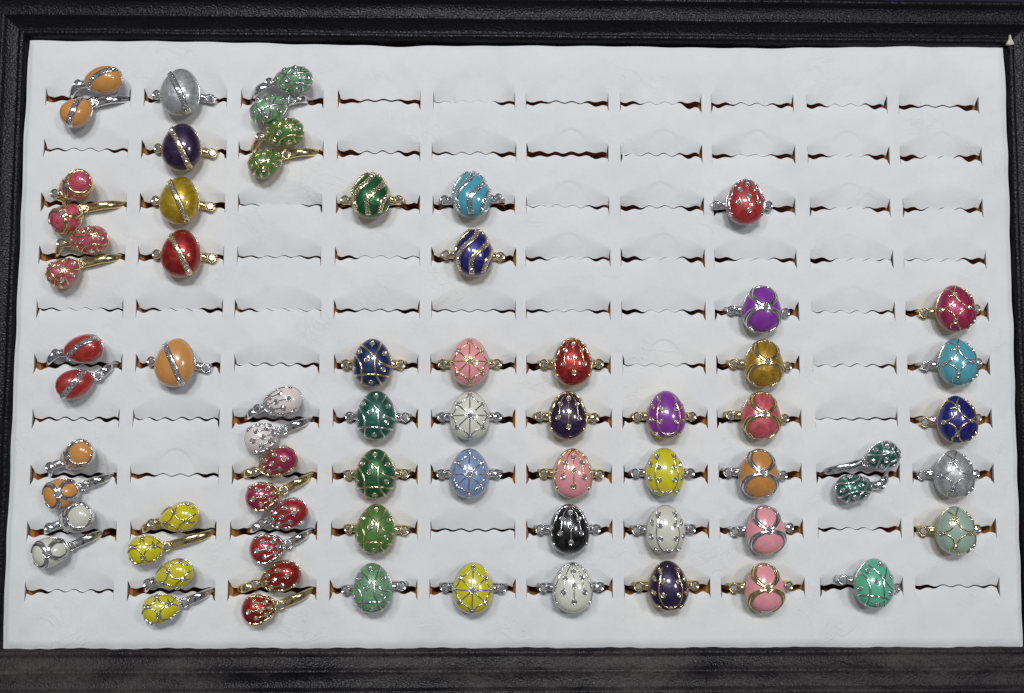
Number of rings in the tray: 54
